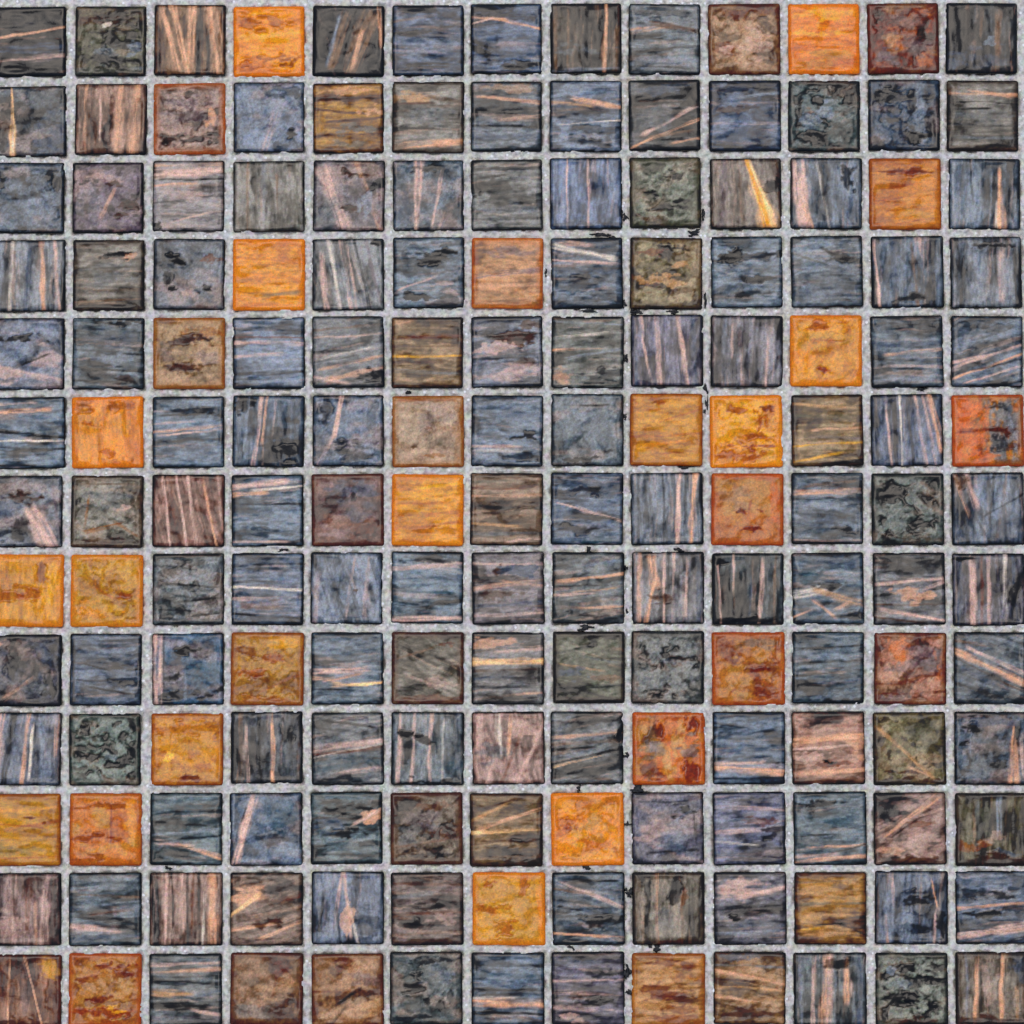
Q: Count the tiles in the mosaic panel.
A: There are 169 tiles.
